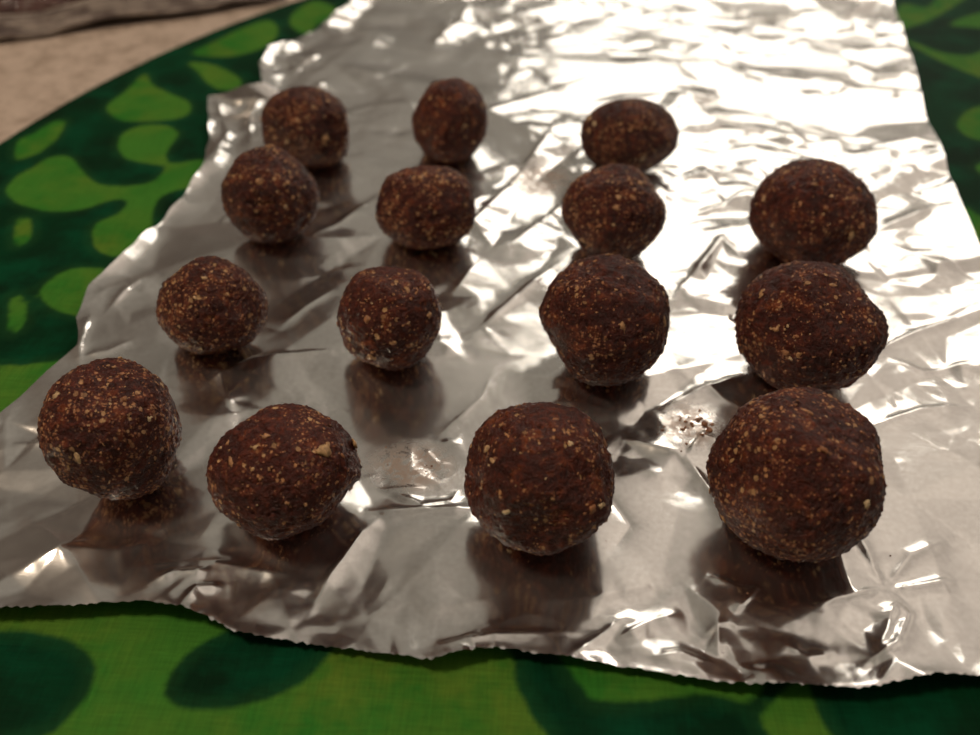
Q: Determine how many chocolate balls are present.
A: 15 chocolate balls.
